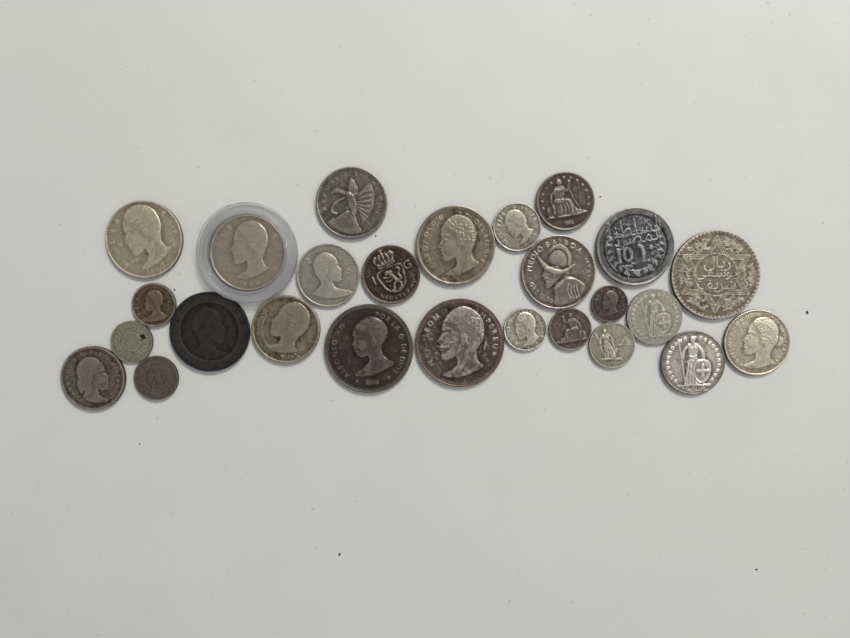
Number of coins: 26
